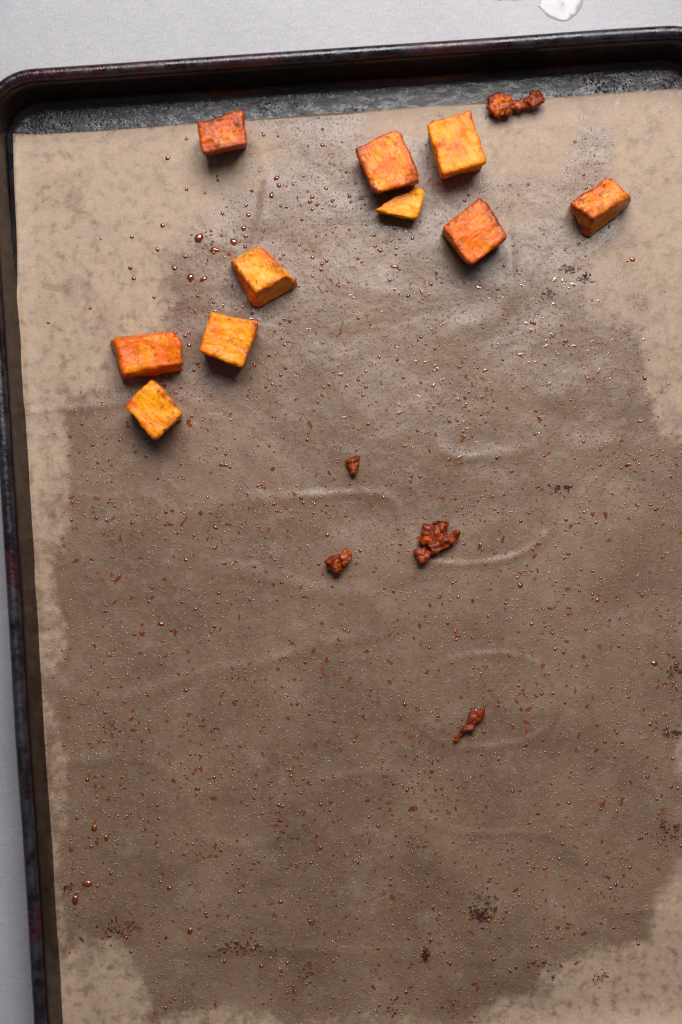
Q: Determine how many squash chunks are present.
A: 10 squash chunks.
